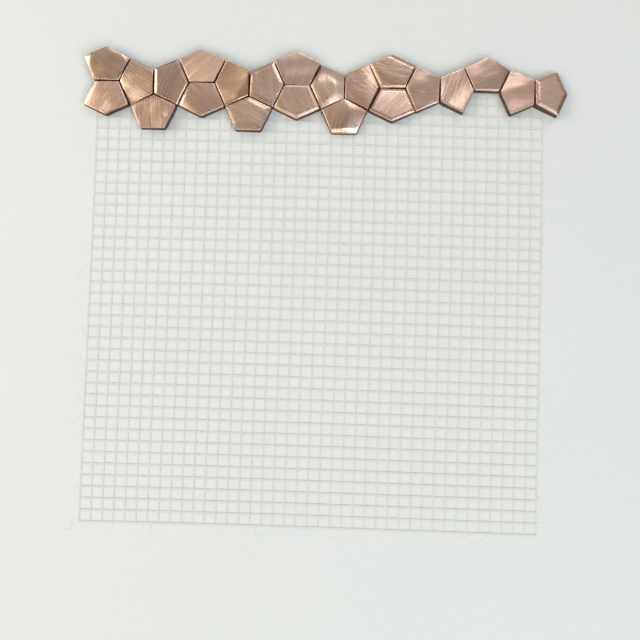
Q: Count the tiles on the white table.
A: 22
